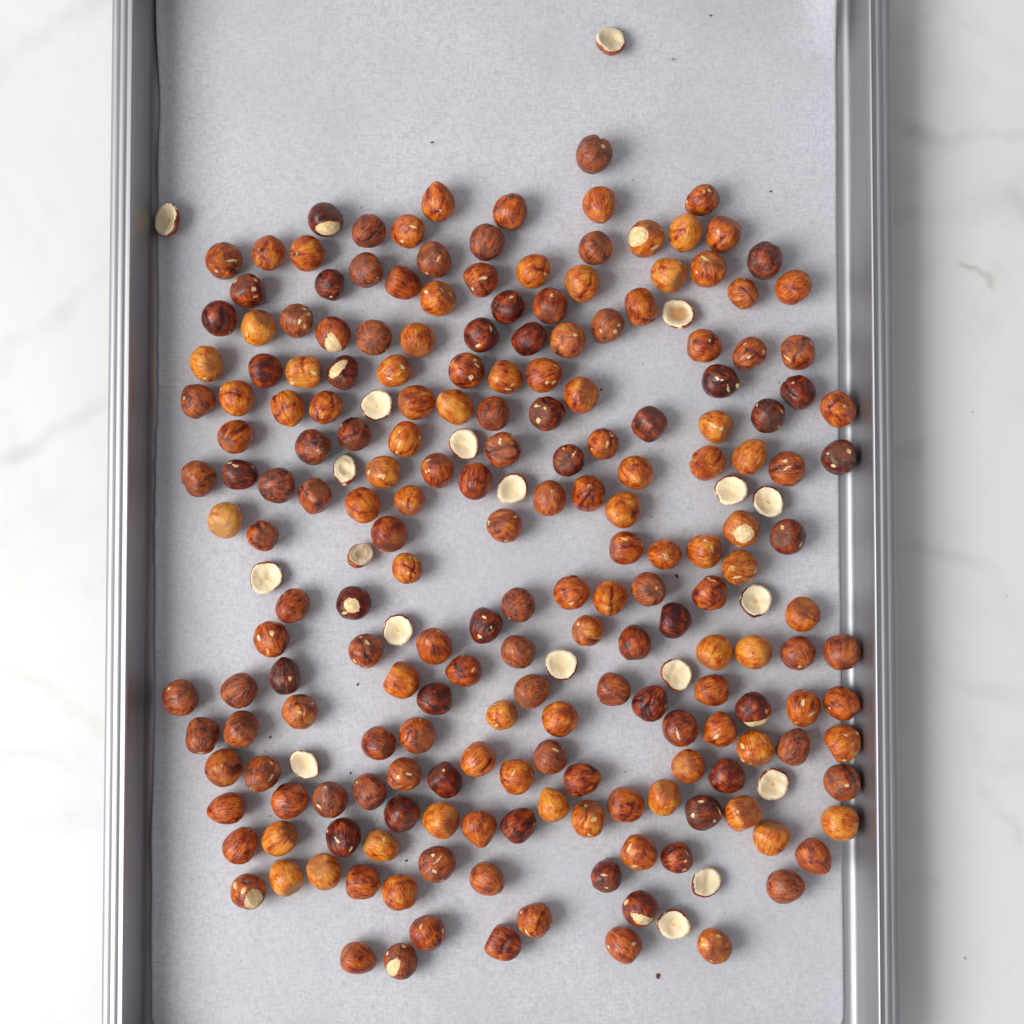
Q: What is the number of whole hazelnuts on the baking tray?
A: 200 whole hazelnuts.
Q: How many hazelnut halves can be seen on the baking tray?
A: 19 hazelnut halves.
